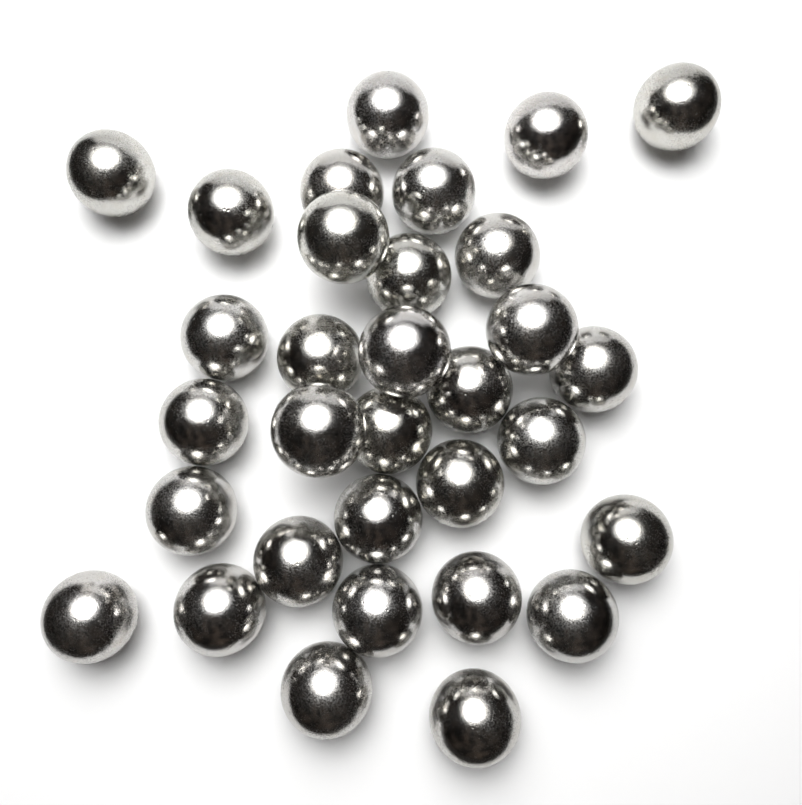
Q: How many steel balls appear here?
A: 32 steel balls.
